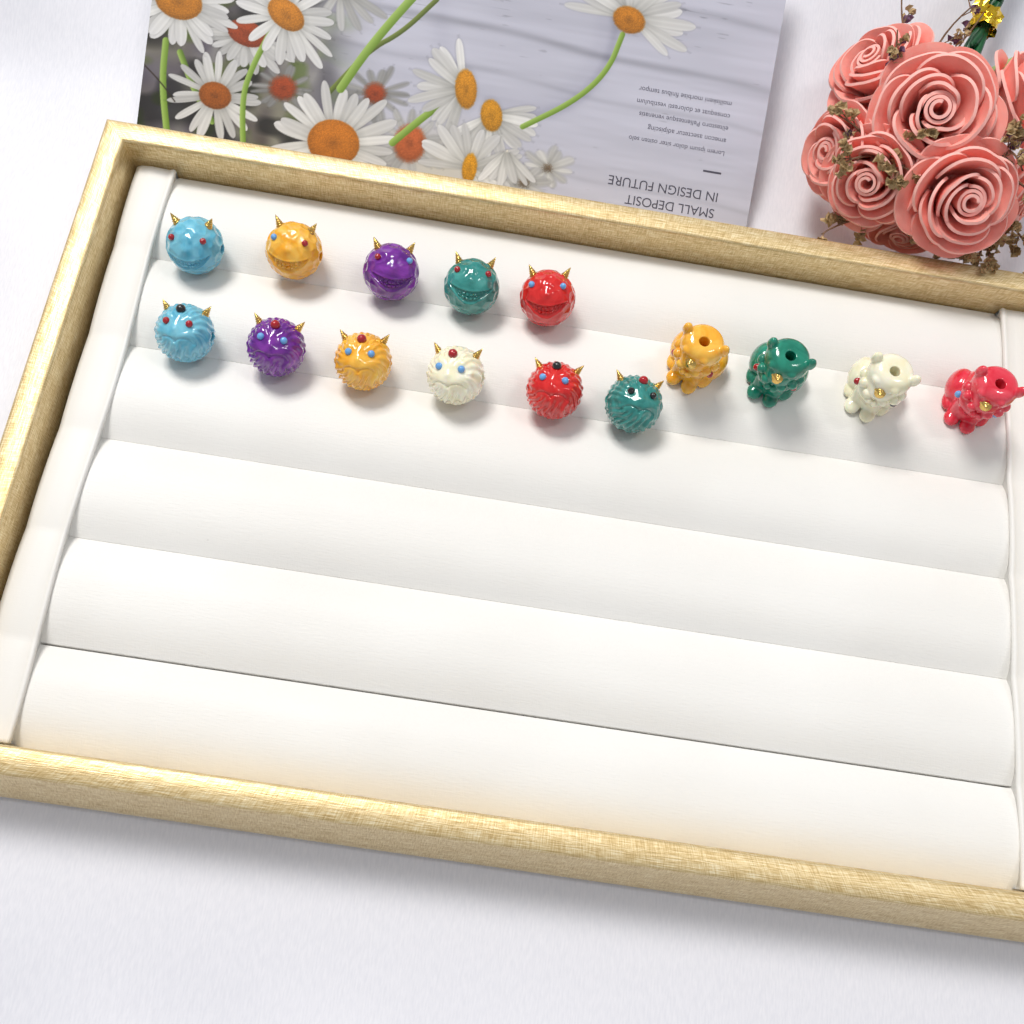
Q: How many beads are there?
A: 15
